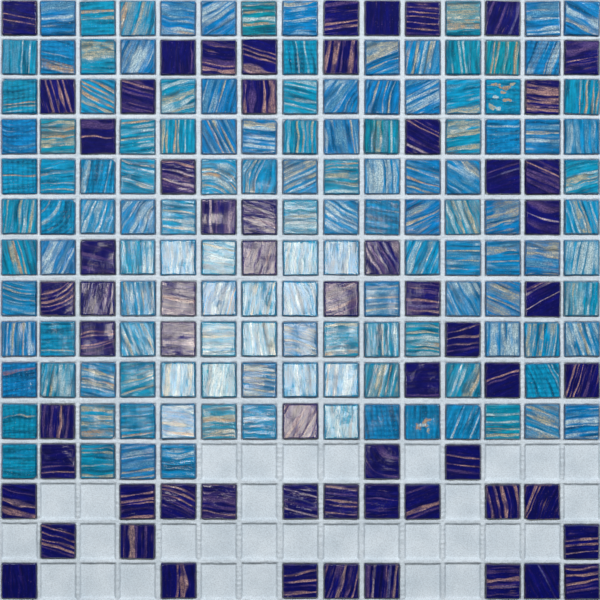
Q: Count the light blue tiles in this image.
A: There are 130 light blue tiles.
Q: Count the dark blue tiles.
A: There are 63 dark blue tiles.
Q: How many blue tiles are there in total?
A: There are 193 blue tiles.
